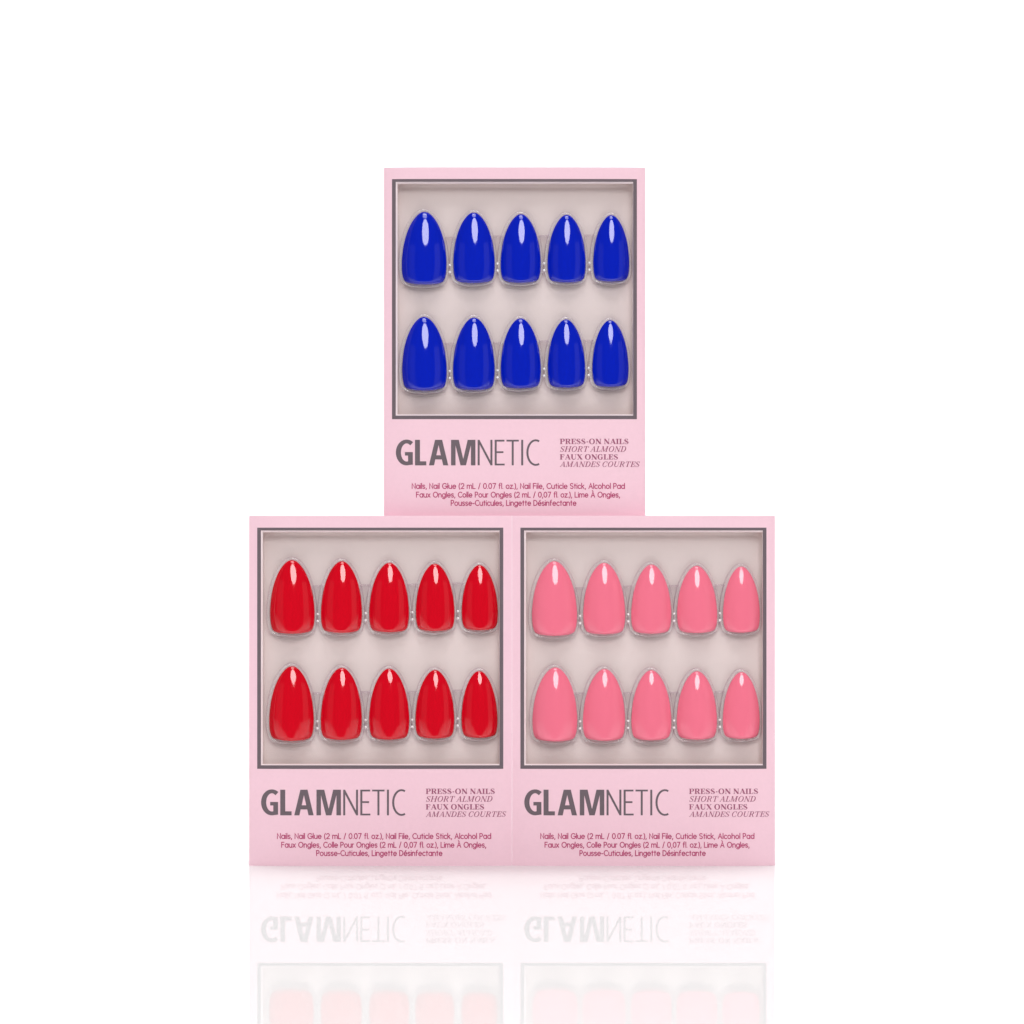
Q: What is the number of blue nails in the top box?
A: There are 10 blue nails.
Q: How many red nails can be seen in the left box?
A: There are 10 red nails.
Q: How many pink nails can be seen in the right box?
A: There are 10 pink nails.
